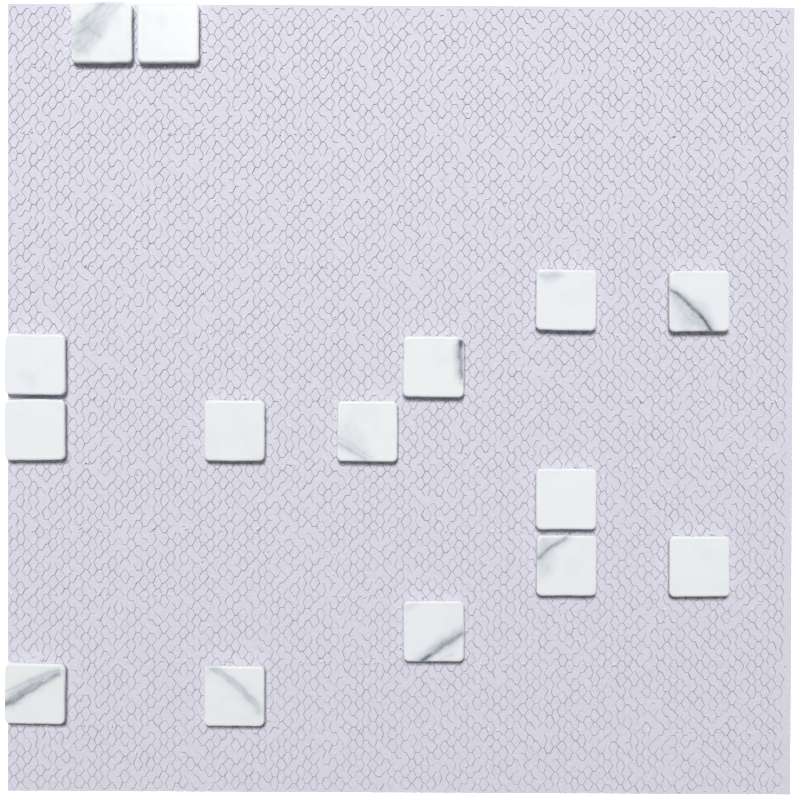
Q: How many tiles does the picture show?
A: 15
